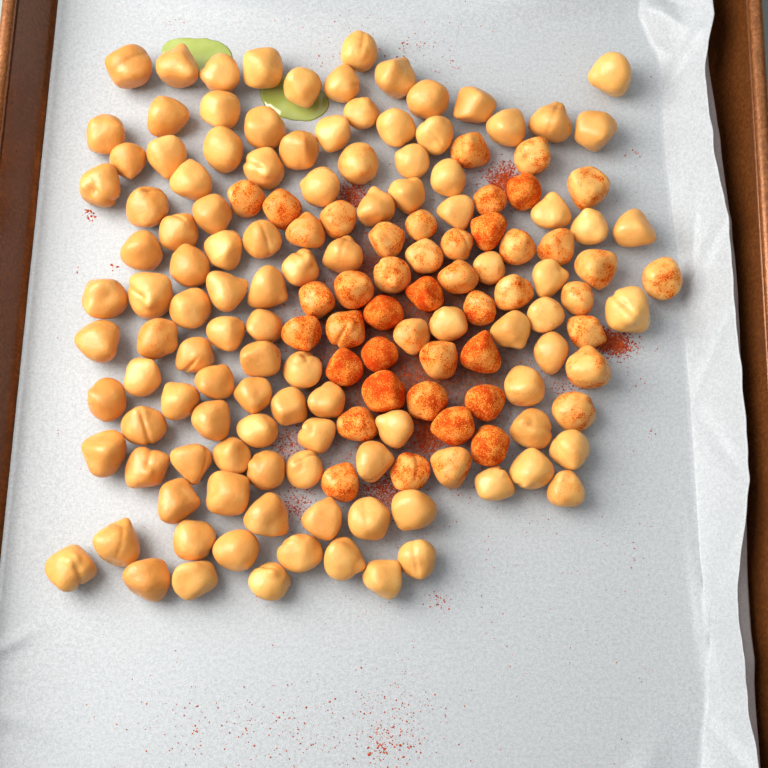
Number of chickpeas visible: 155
